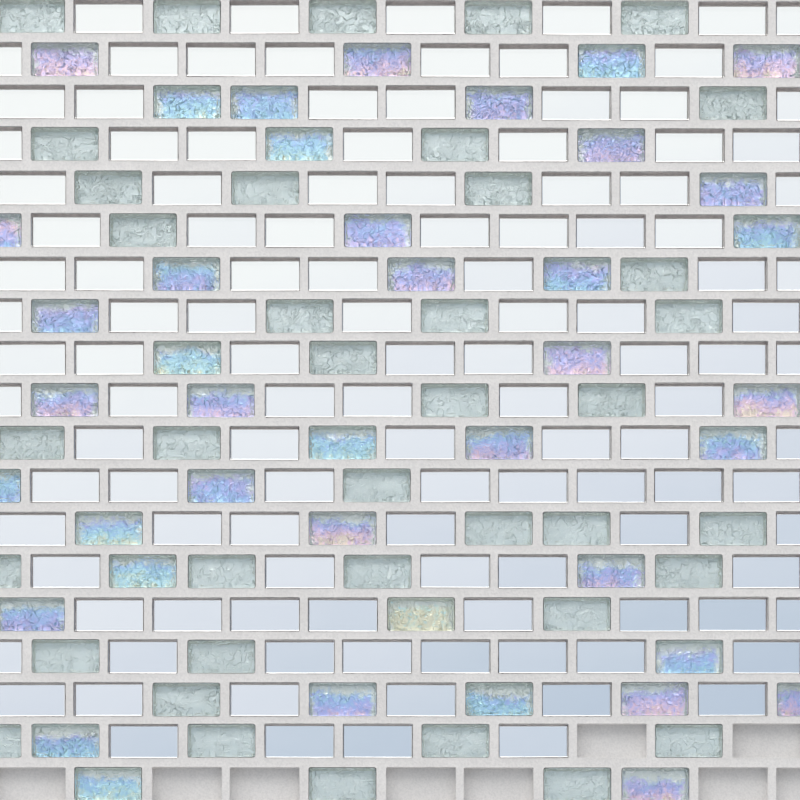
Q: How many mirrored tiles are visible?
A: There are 120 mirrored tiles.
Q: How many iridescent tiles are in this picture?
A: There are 41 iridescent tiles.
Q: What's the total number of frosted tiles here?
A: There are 39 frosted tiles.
